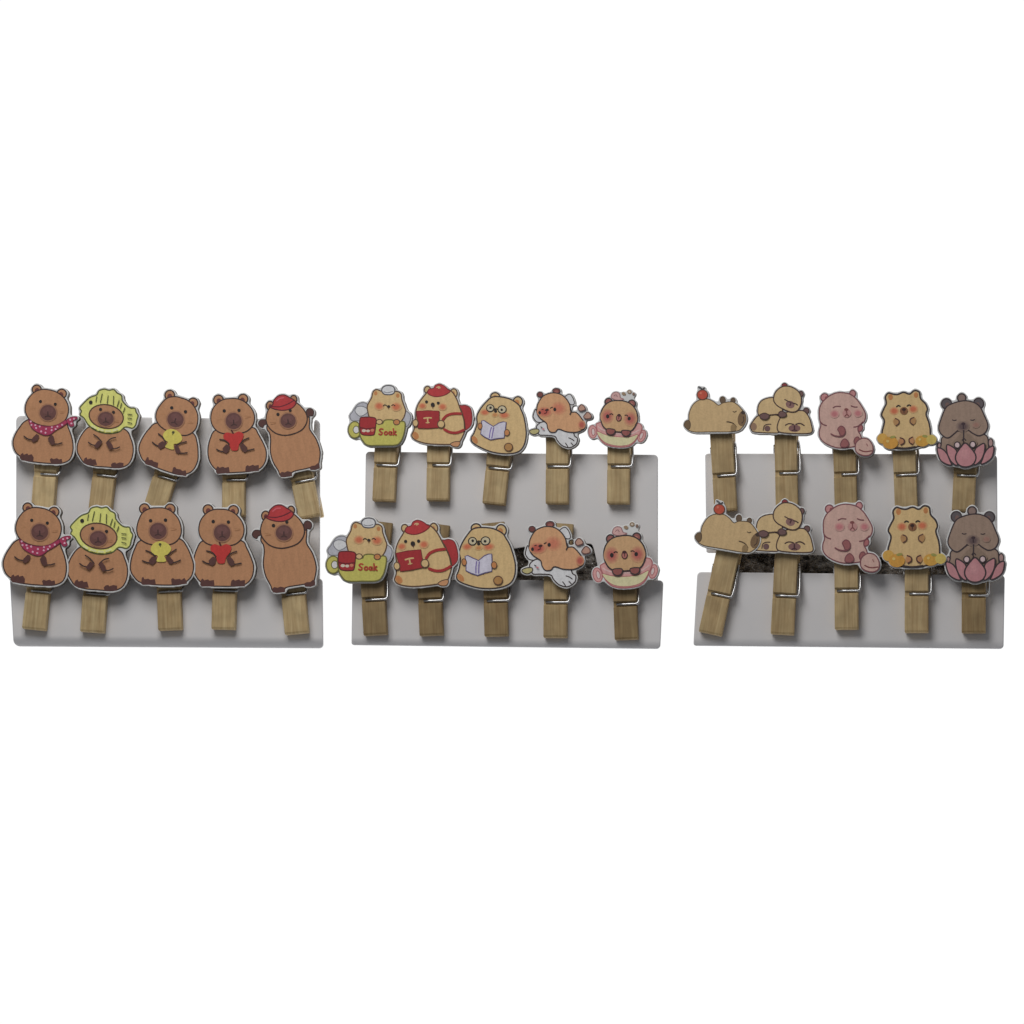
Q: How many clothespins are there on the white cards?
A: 30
